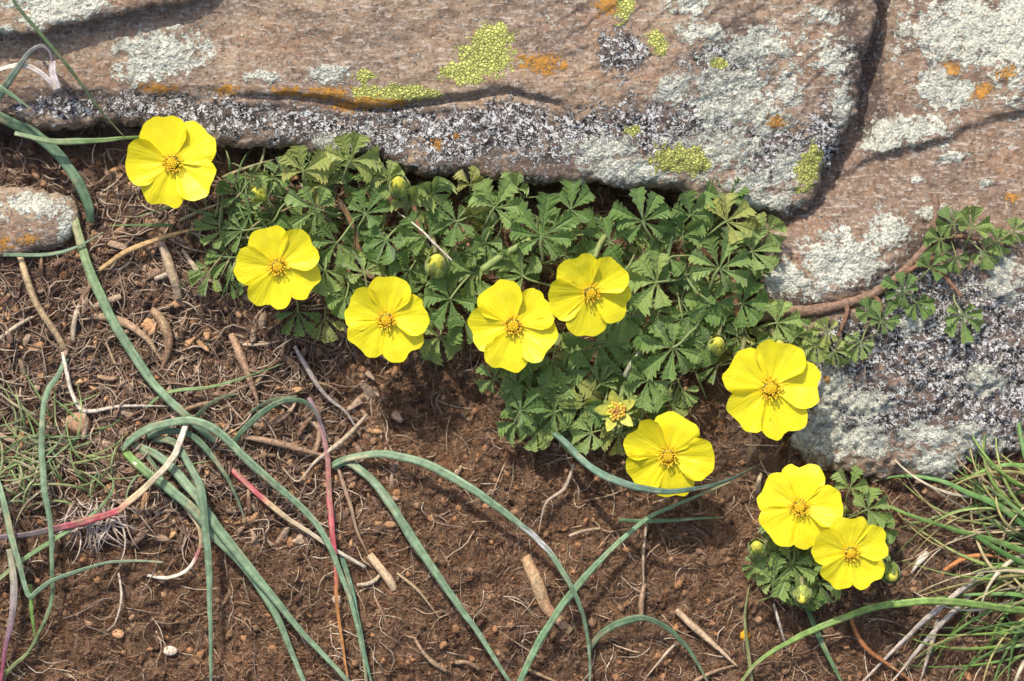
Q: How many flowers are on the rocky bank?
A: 9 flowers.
